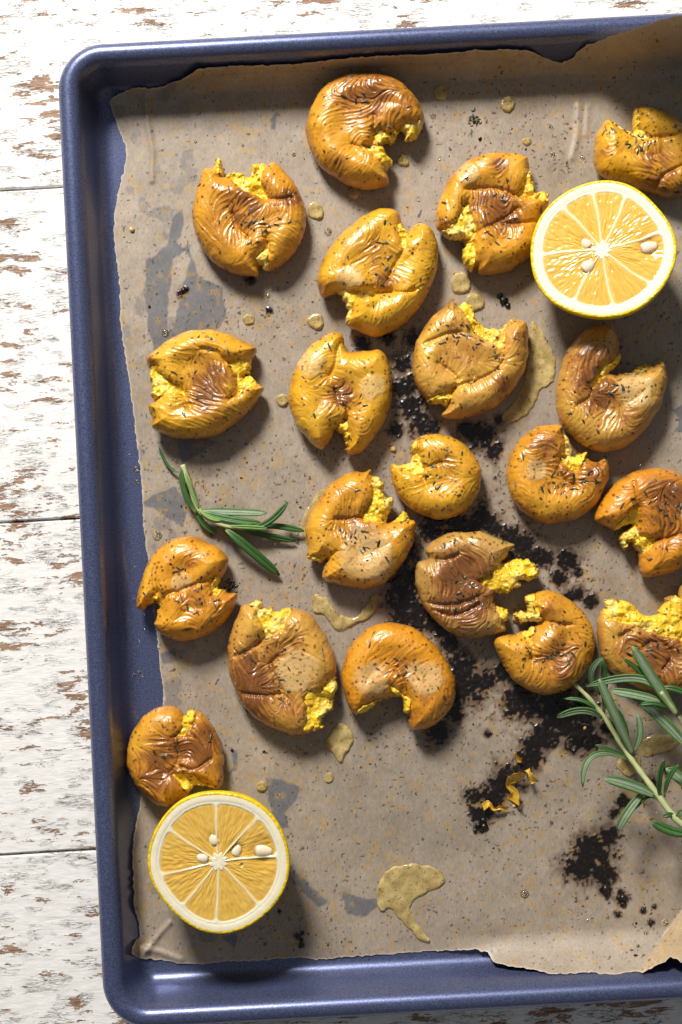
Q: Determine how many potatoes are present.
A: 20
